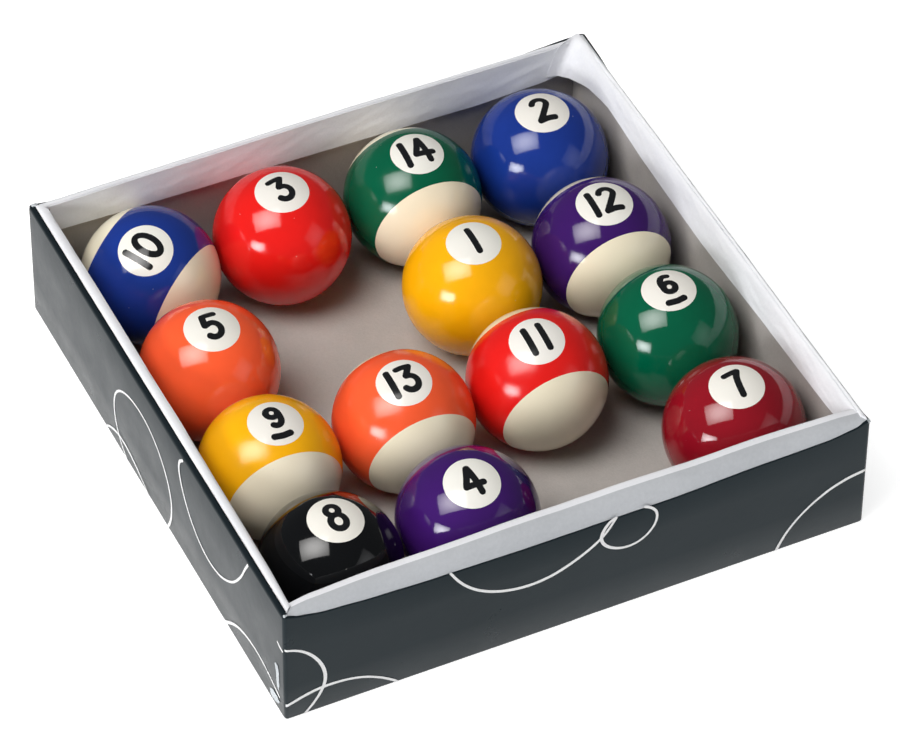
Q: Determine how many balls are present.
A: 14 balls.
